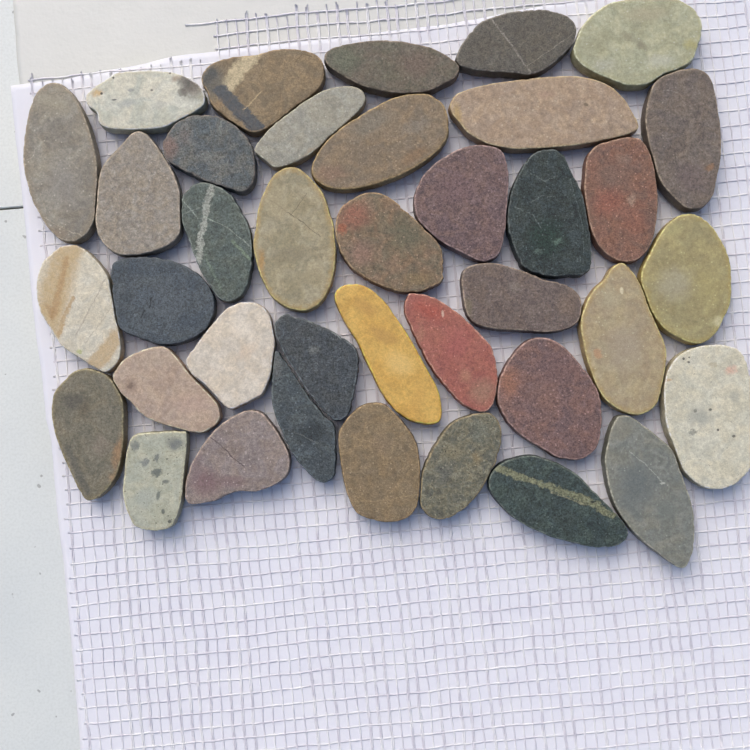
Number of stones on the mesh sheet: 38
